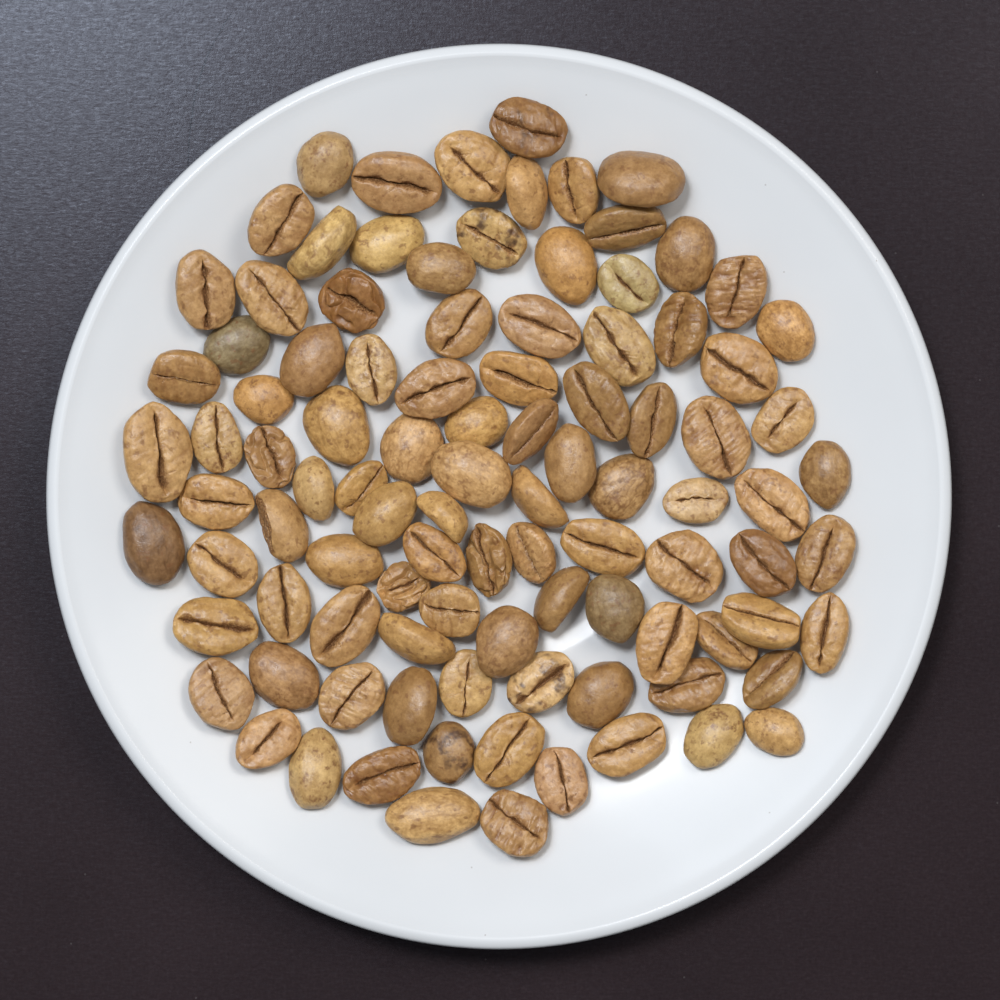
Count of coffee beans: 100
